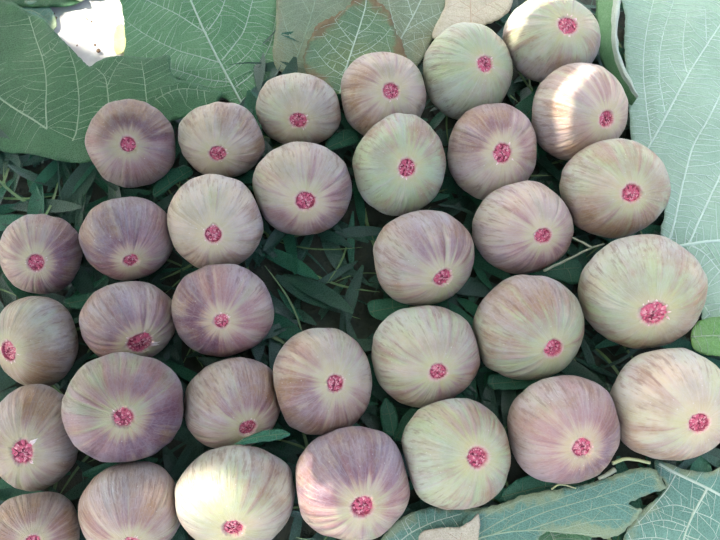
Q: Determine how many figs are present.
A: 33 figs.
